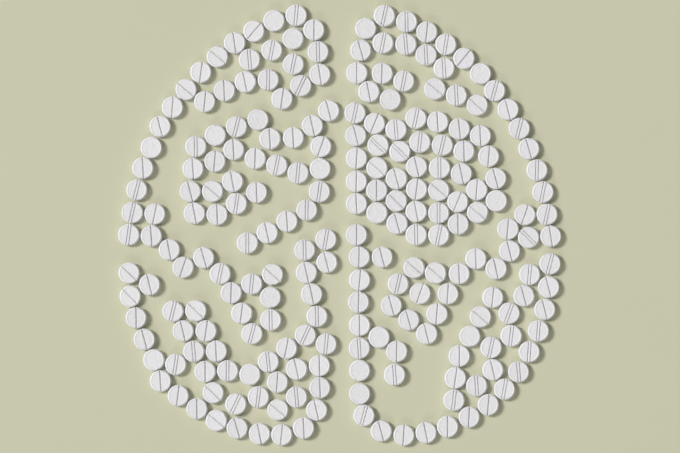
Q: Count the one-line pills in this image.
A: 139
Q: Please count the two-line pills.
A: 76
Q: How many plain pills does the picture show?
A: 18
